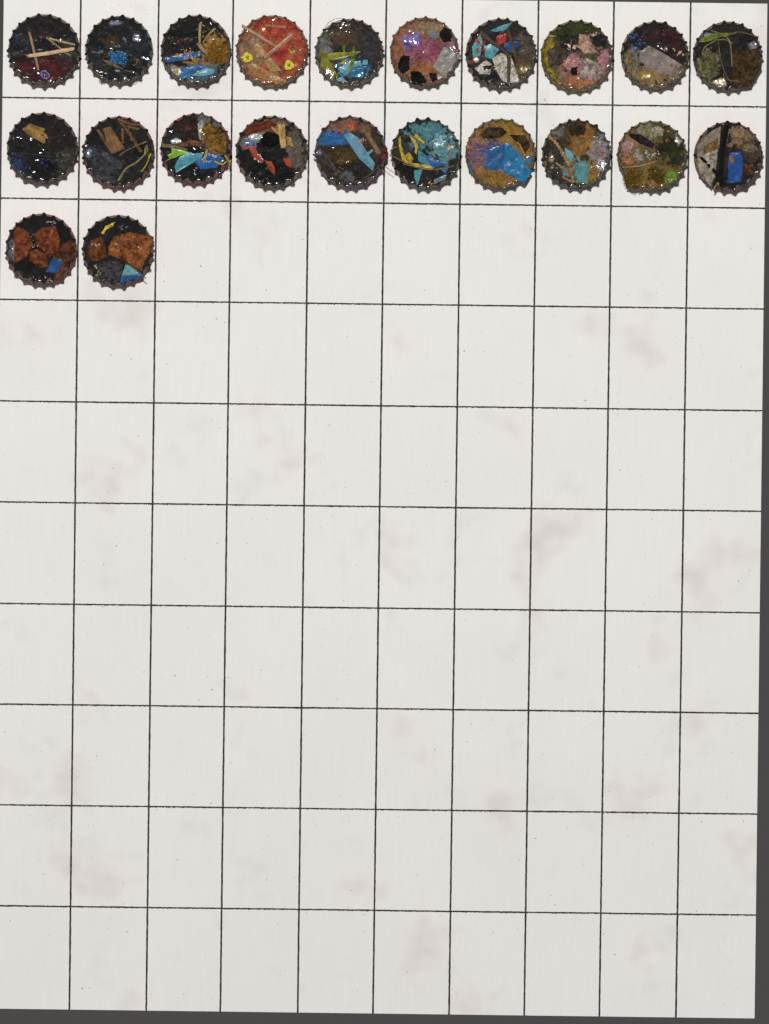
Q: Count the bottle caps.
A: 22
